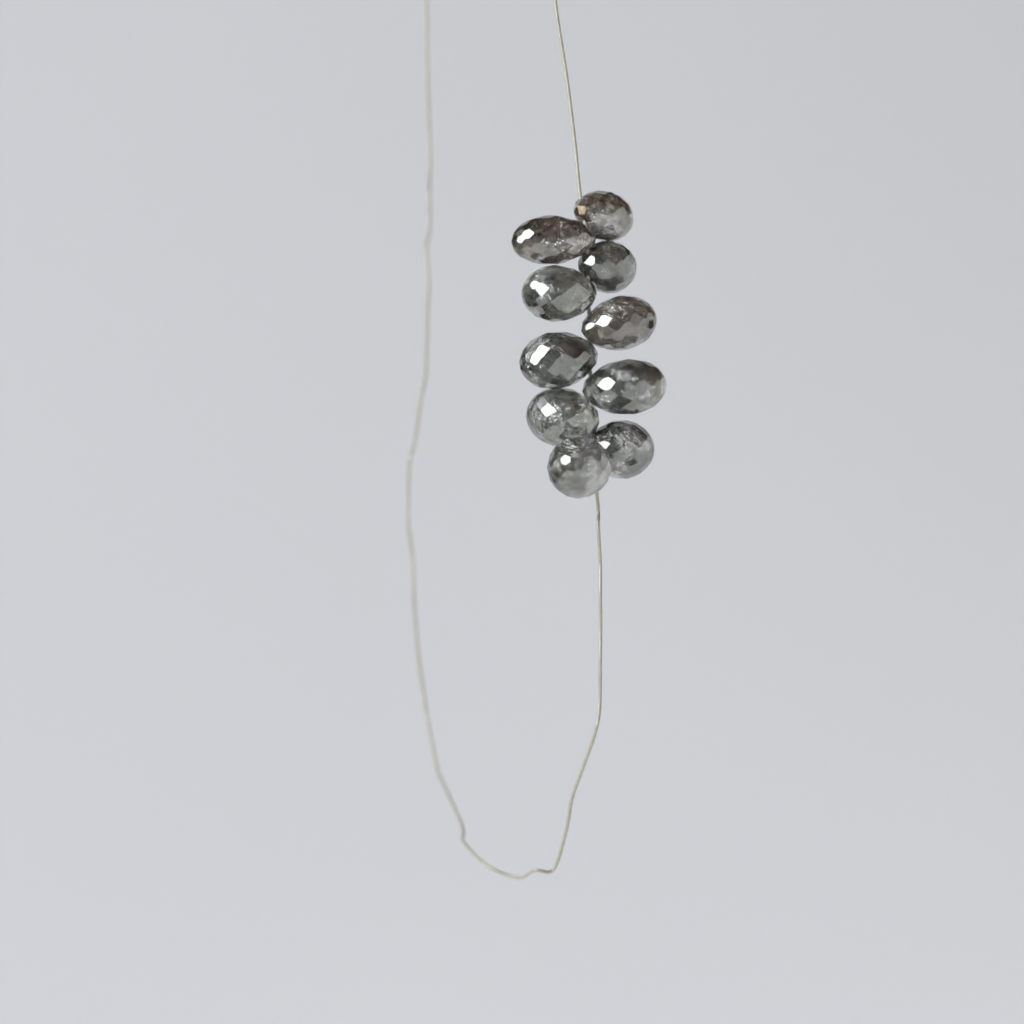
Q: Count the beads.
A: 10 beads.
